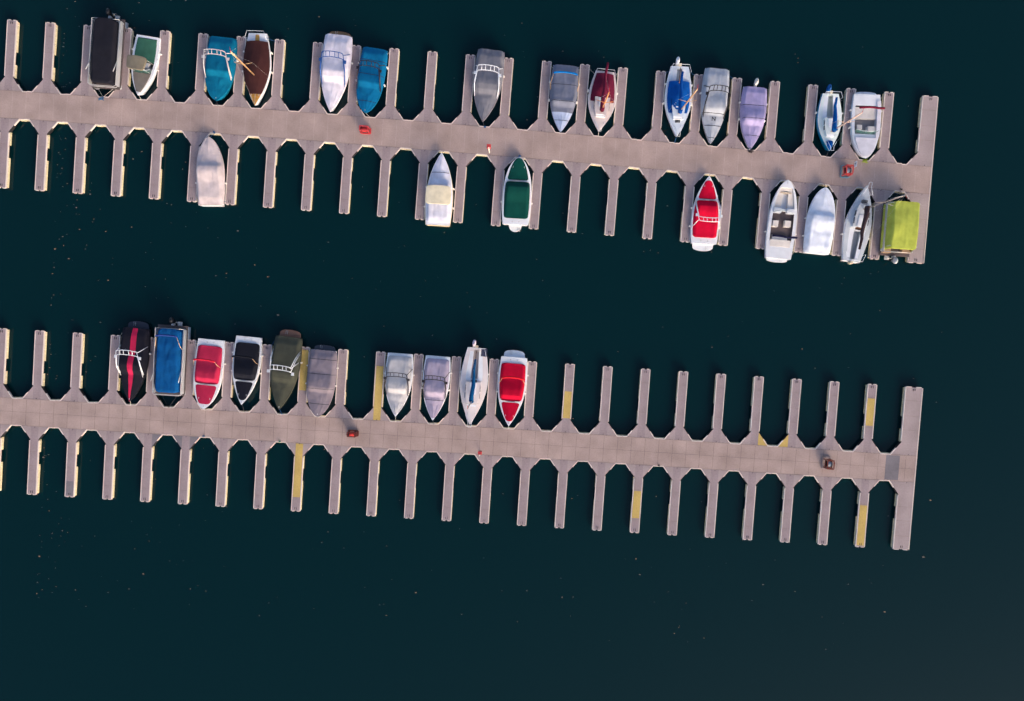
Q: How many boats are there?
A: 32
